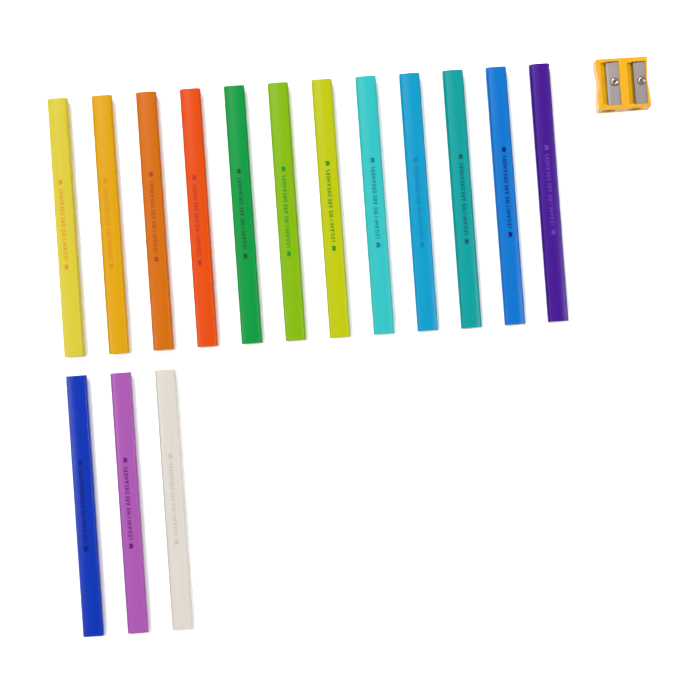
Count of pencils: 15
